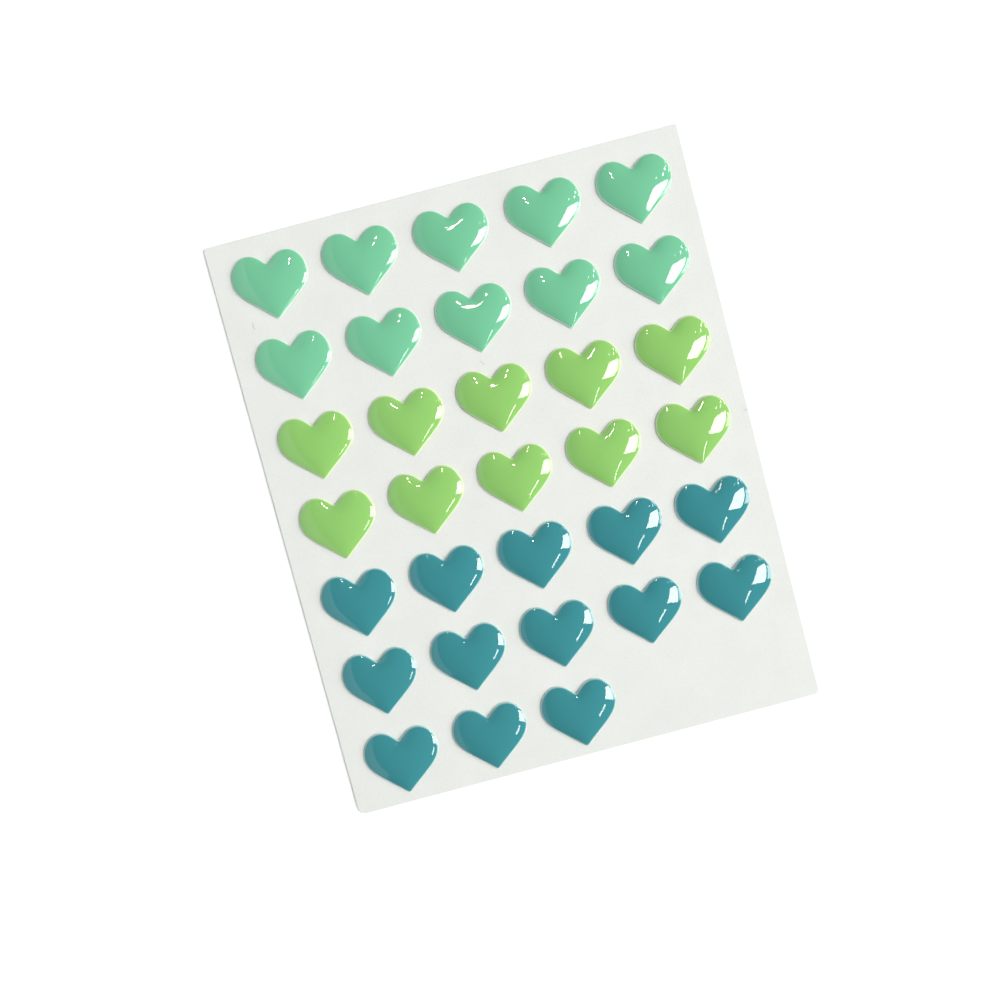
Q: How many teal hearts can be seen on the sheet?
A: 13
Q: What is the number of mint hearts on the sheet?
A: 10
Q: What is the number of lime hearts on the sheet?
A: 10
